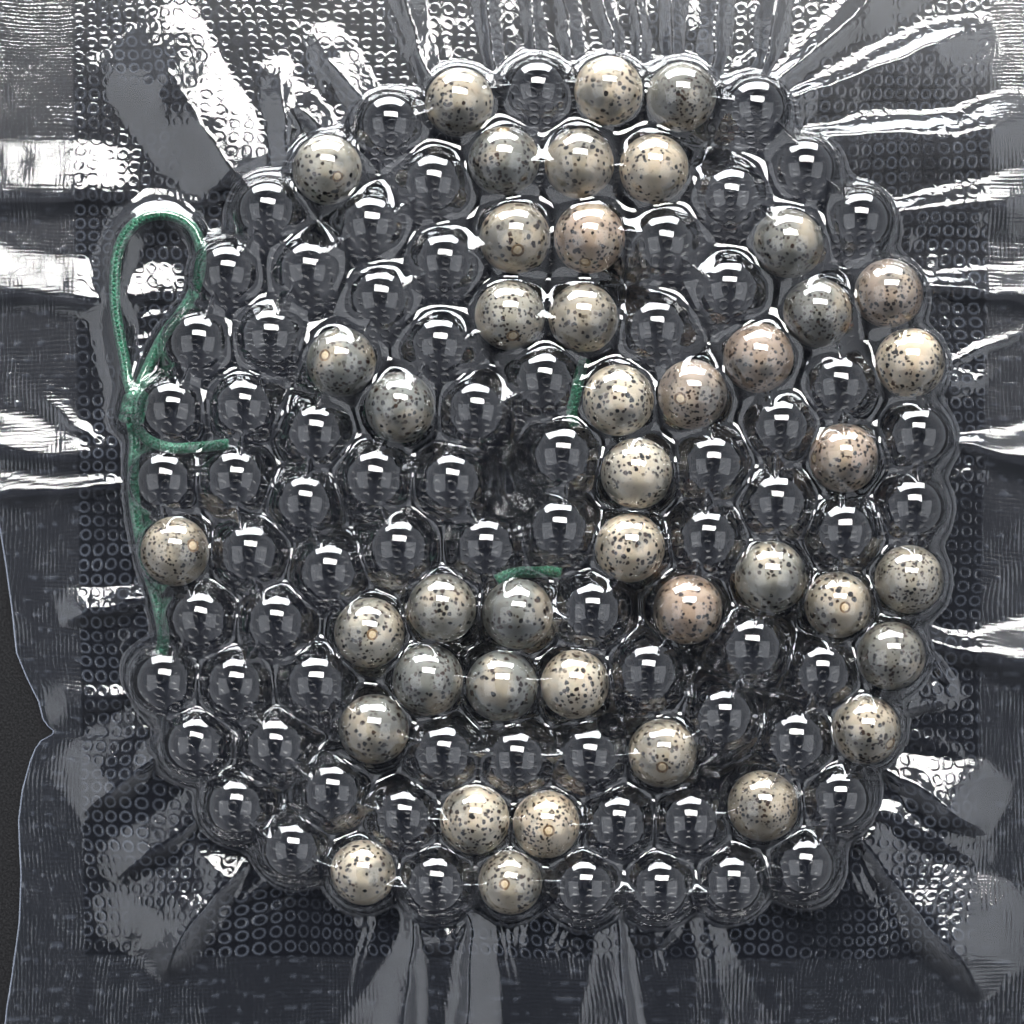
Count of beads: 43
